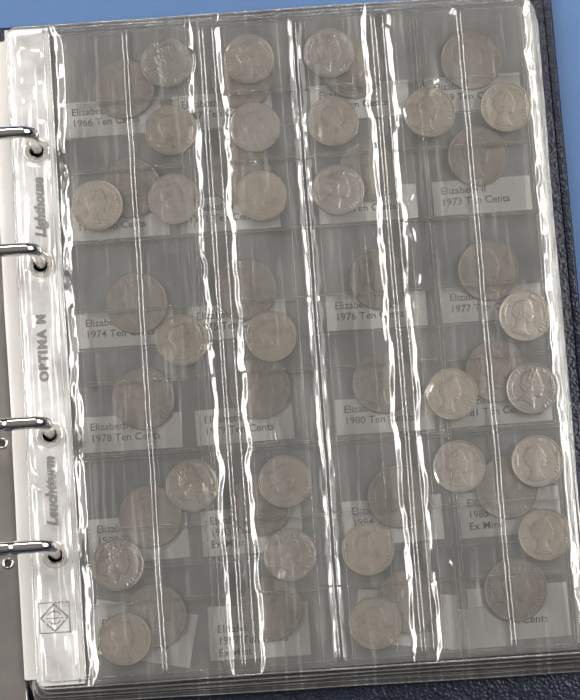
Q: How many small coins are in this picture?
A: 27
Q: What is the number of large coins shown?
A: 24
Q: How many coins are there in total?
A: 51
